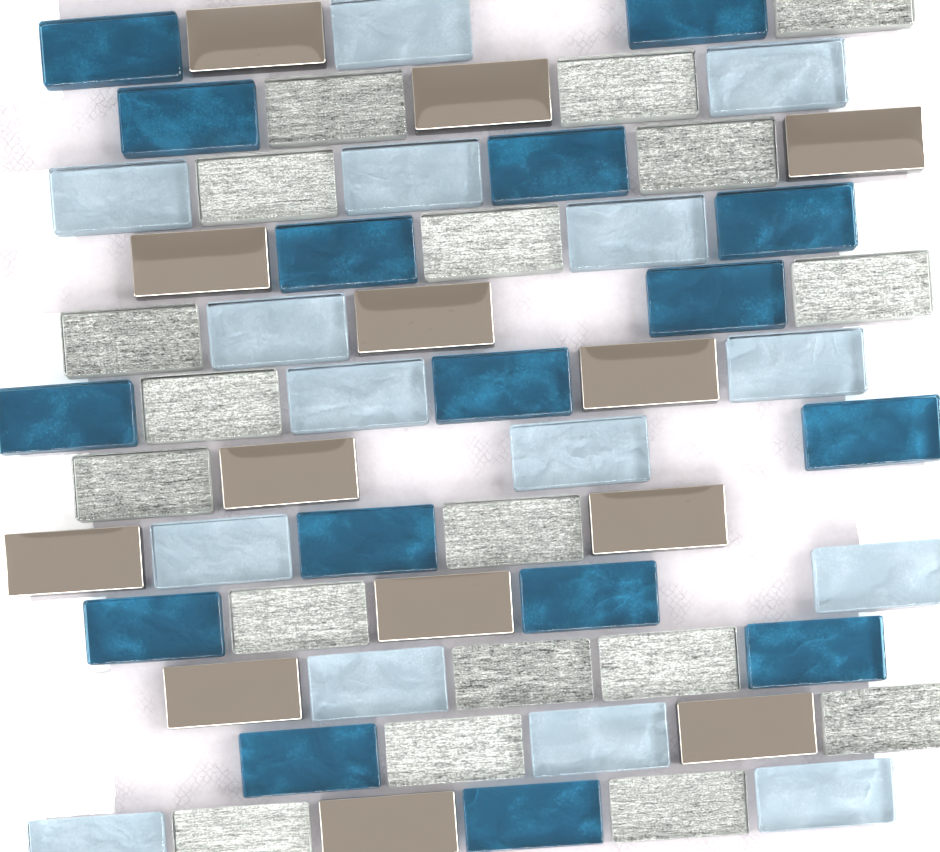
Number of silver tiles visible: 18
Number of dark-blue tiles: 16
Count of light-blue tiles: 15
